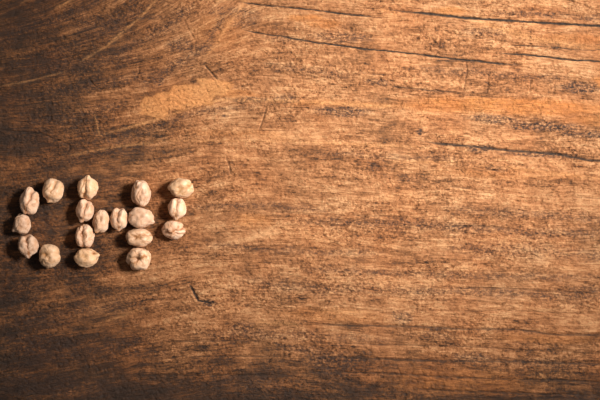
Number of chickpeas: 18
